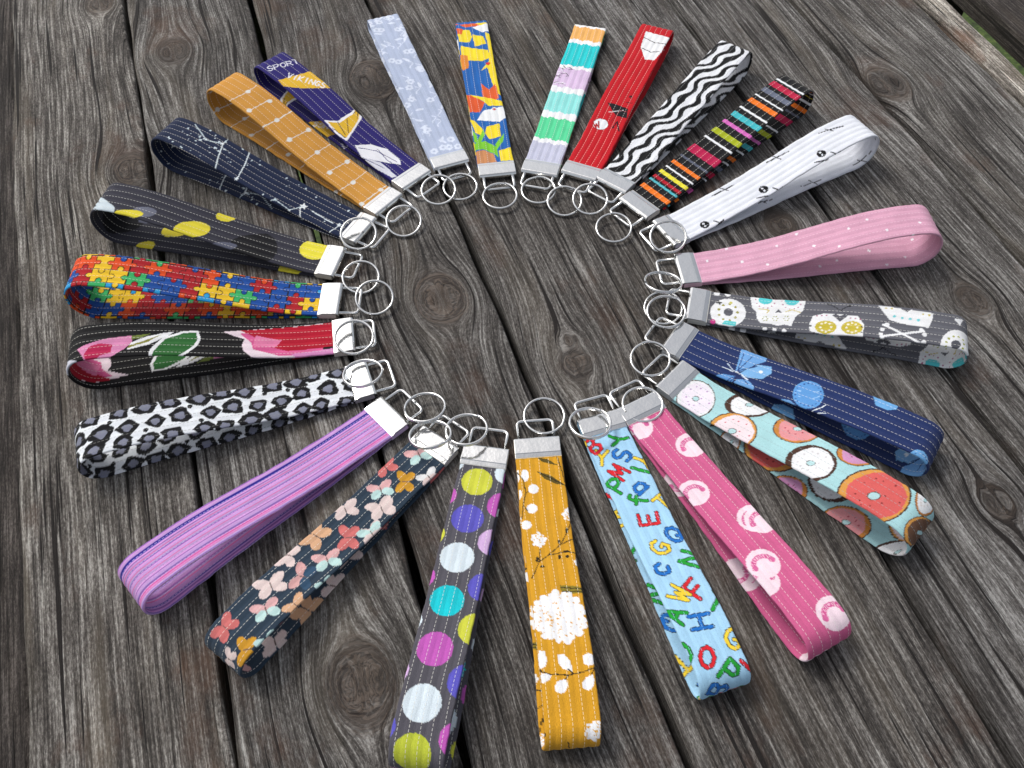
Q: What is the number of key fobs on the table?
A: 24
